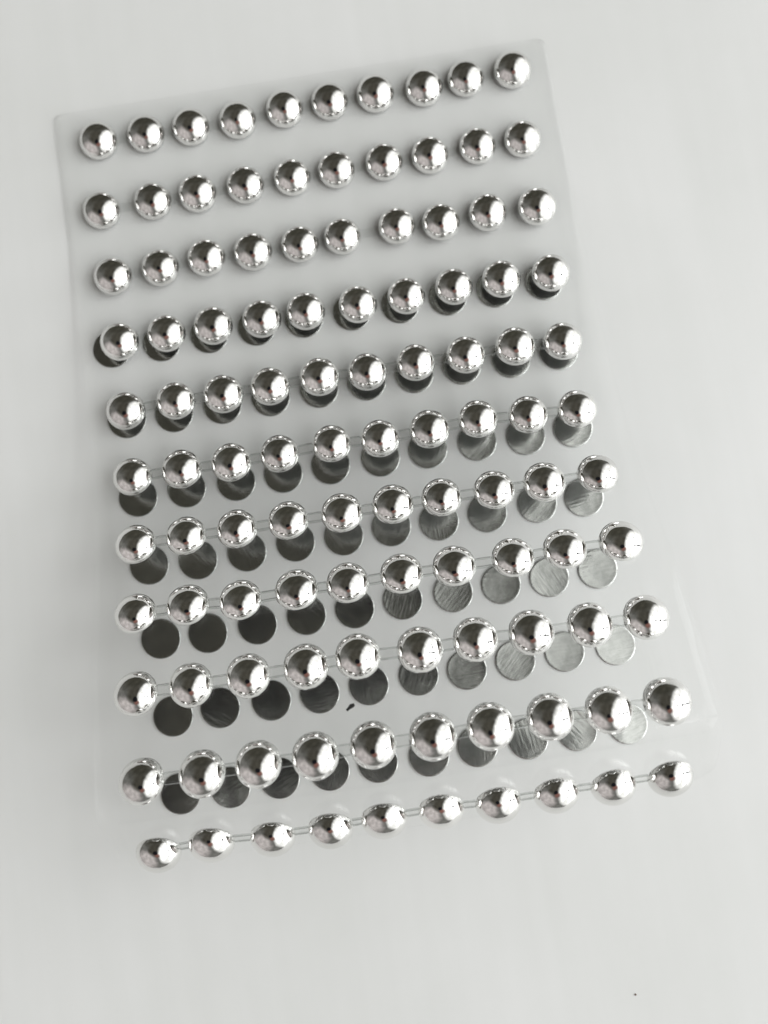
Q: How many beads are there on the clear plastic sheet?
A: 110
